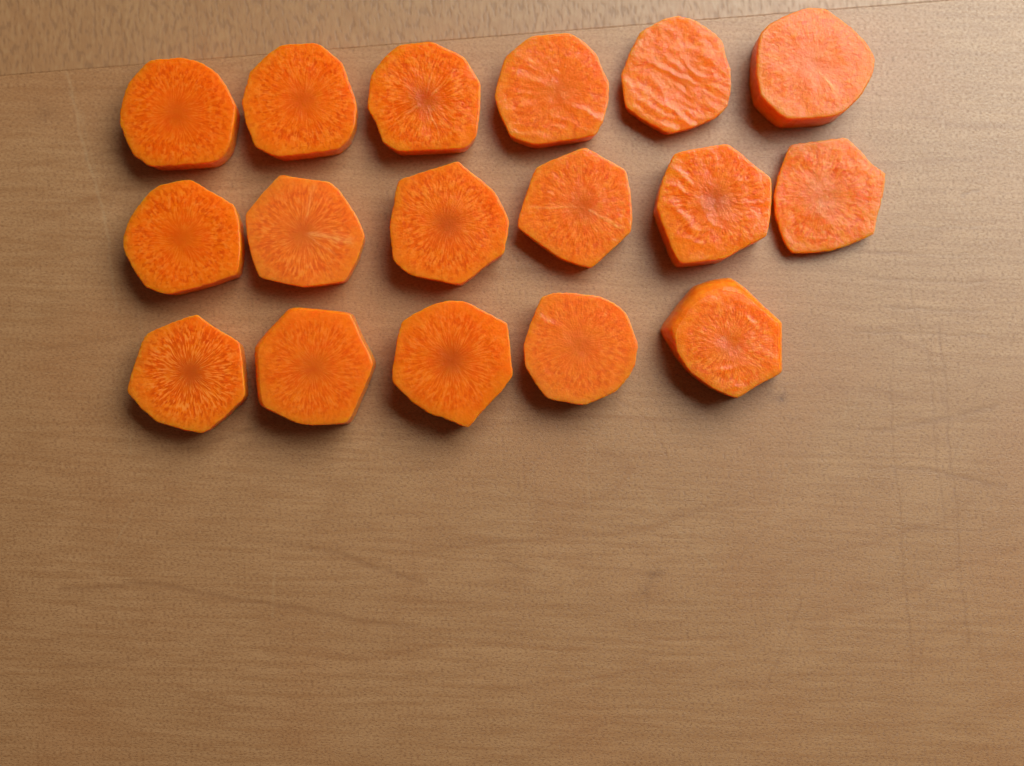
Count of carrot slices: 17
